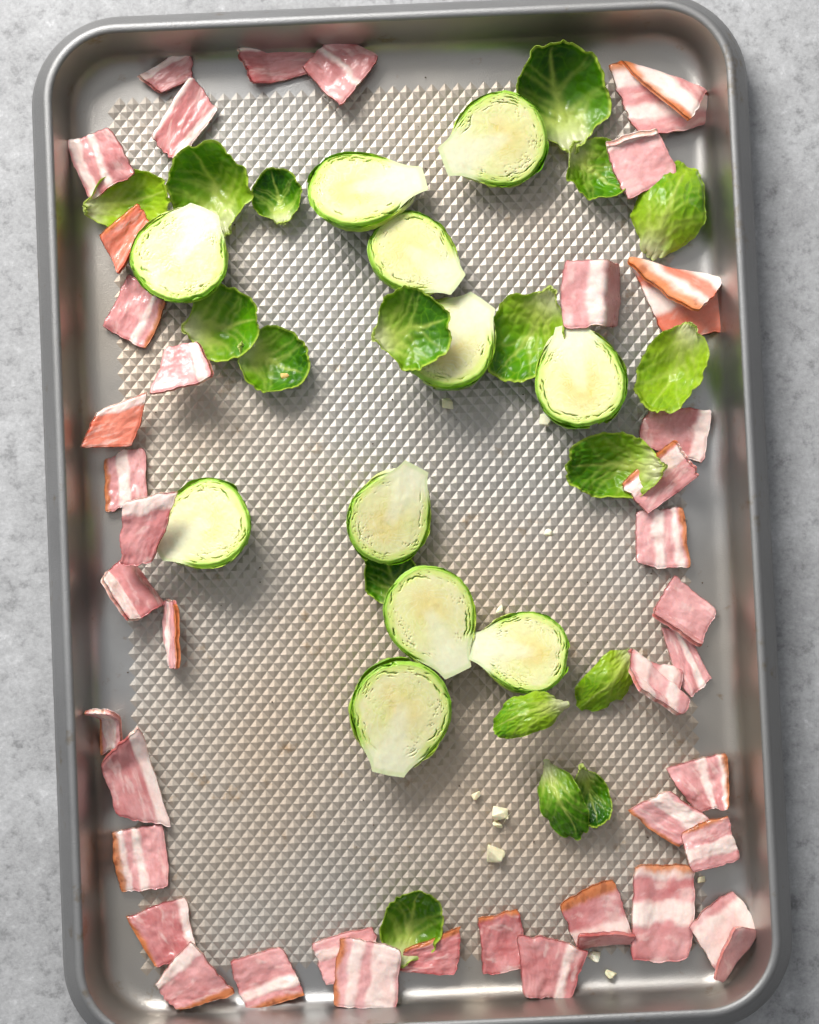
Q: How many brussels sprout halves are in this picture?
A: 11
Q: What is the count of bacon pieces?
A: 40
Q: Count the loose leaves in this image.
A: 18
